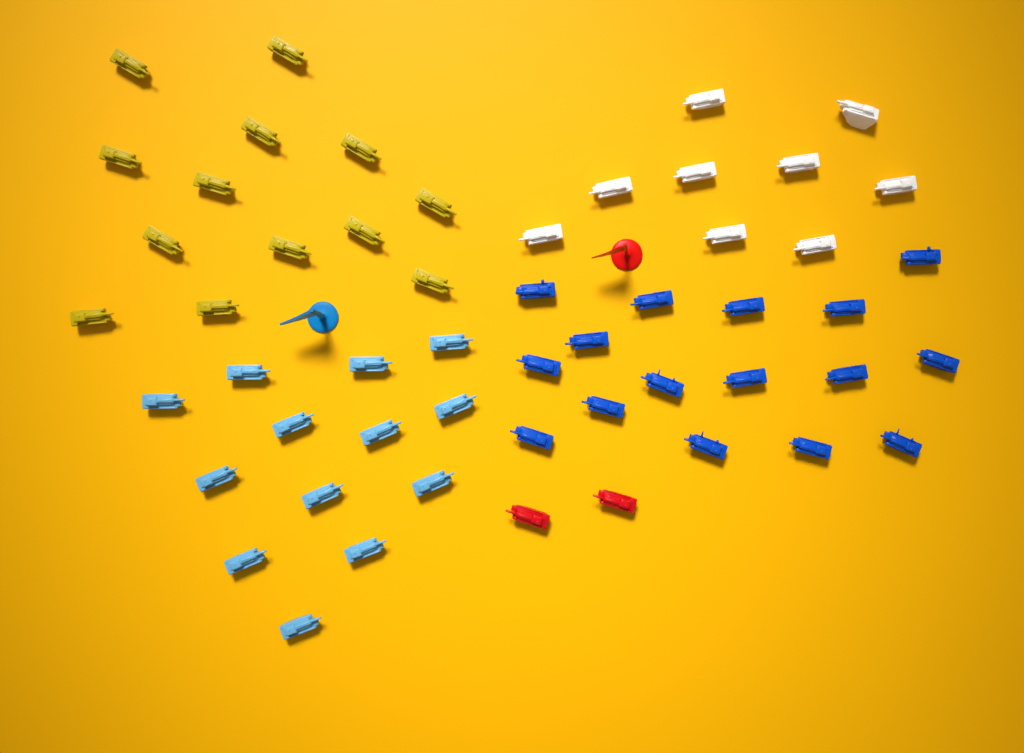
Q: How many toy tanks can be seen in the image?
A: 53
